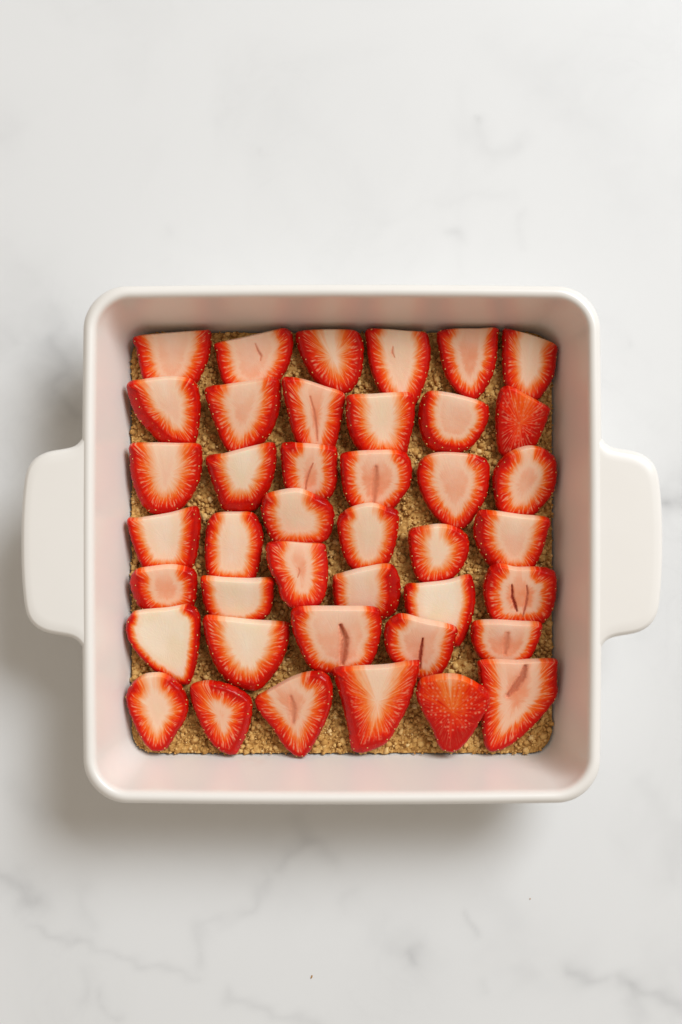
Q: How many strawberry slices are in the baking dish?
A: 41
